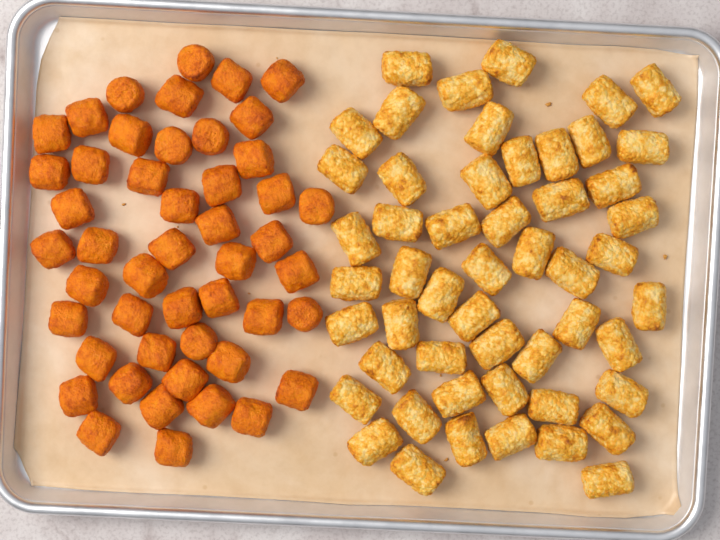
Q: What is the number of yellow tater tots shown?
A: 52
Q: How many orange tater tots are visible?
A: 48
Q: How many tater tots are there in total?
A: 100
